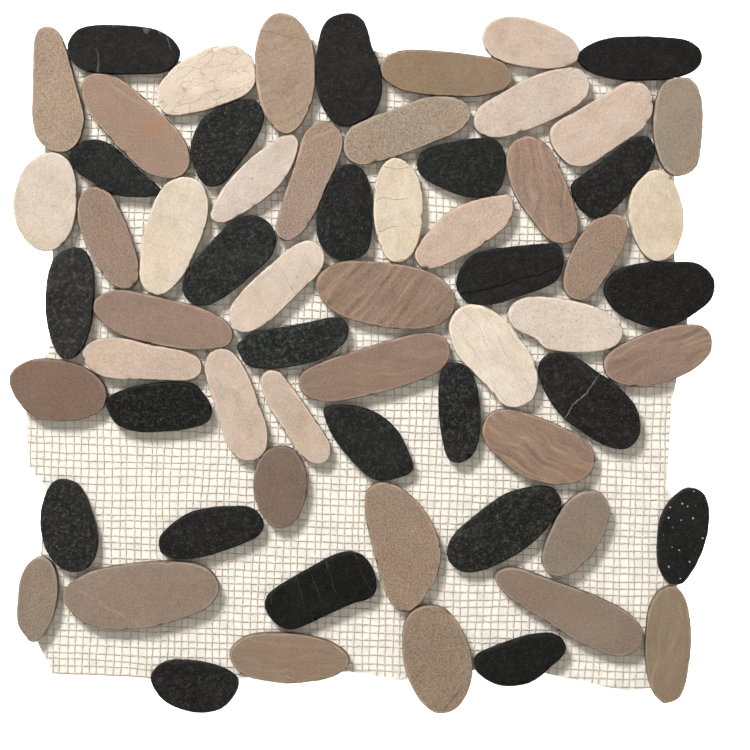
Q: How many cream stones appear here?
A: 16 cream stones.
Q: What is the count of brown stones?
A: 25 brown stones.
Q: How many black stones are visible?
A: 24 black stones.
